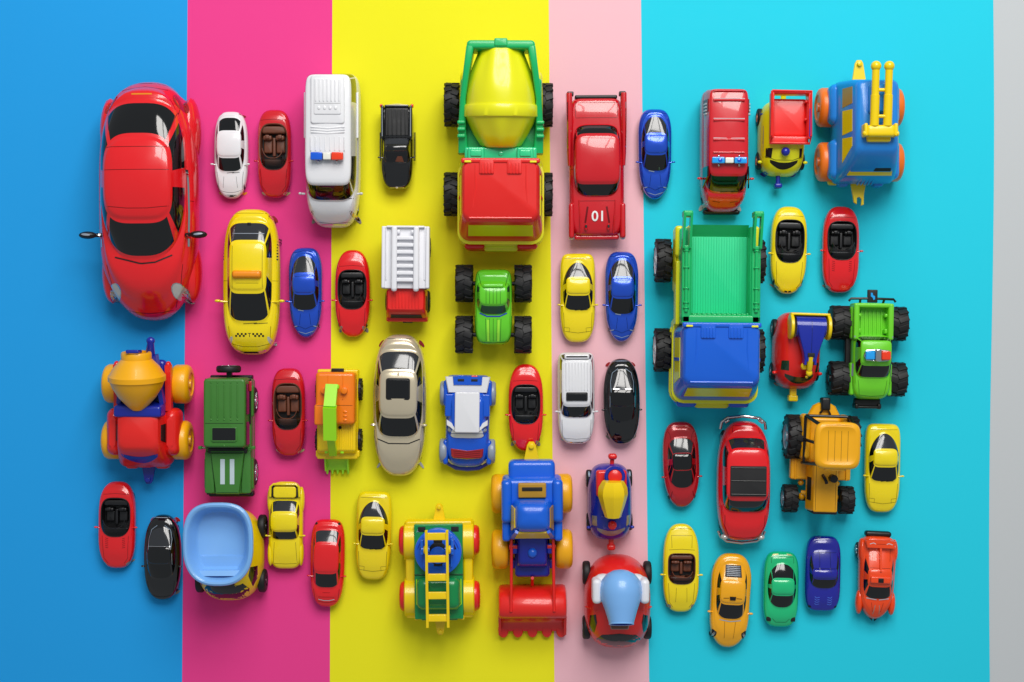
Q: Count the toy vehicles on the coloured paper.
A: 51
